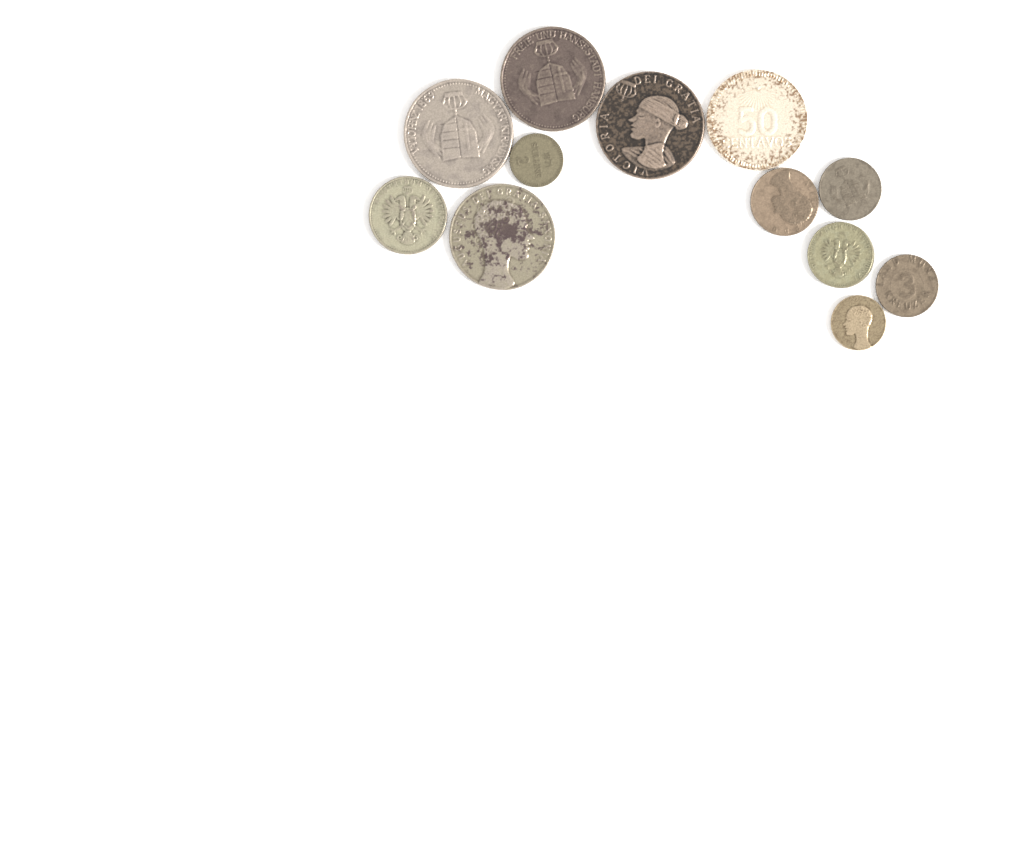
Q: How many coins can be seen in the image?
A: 12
